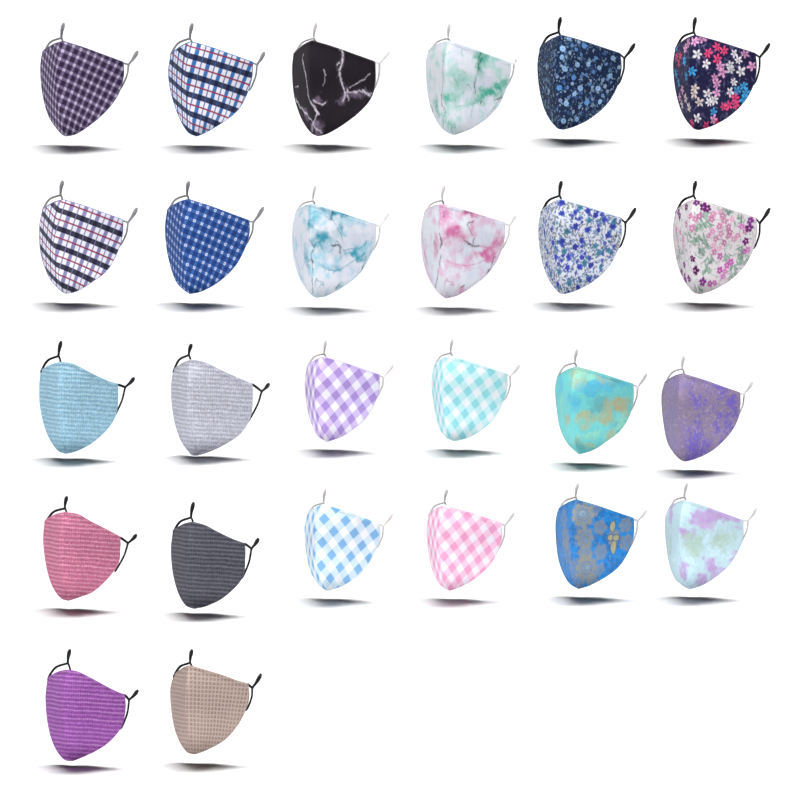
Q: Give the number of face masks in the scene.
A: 26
